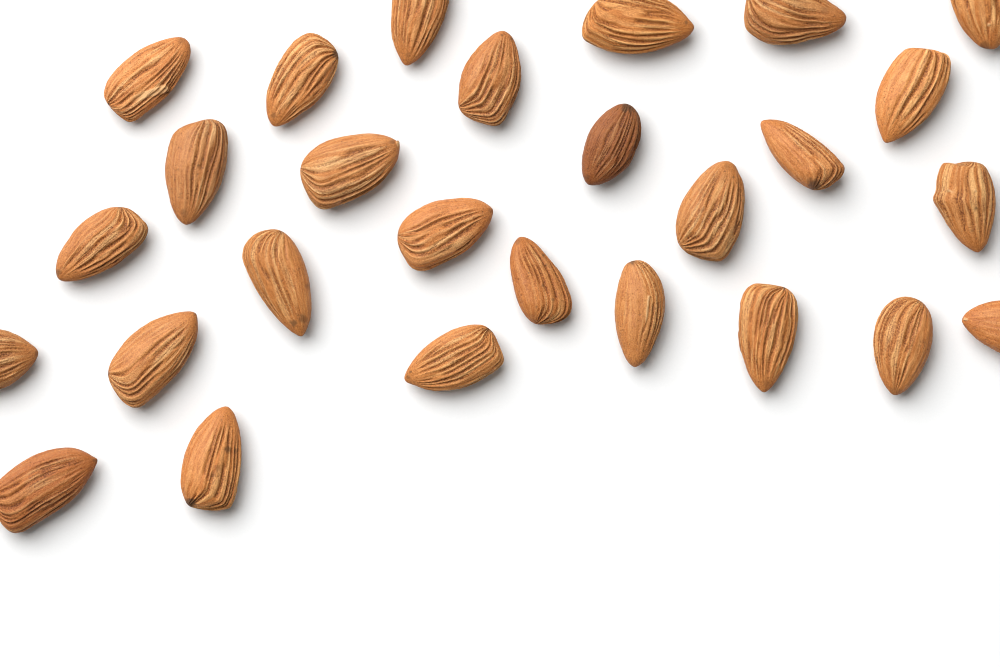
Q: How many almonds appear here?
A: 27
